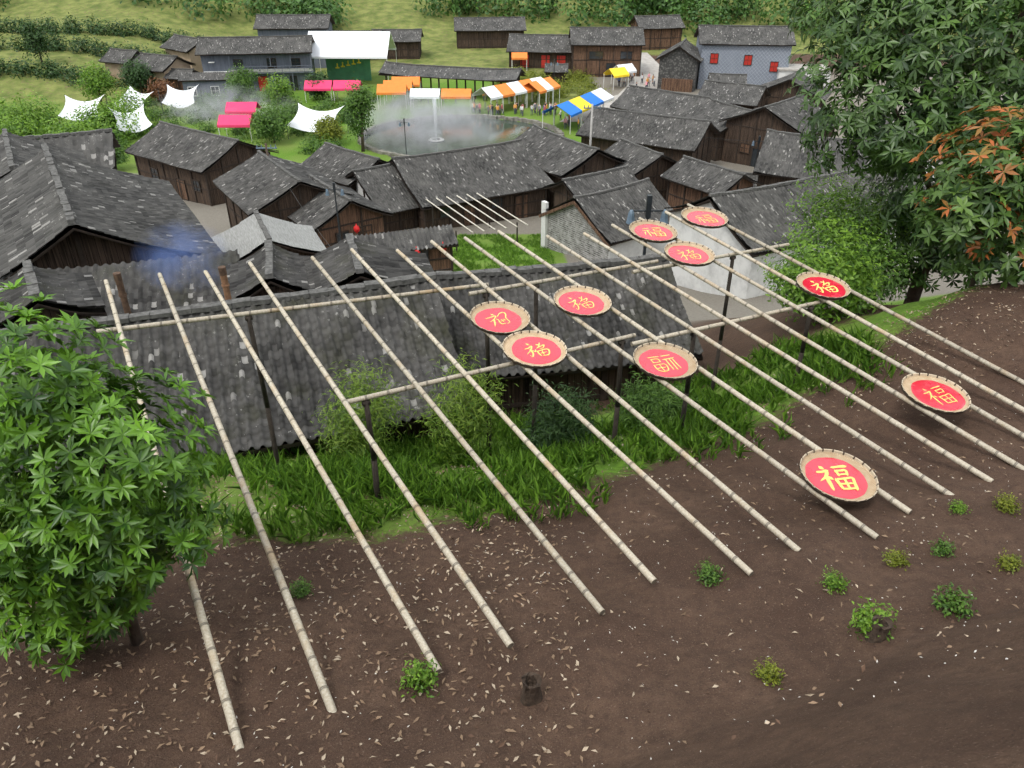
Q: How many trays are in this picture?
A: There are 10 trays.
